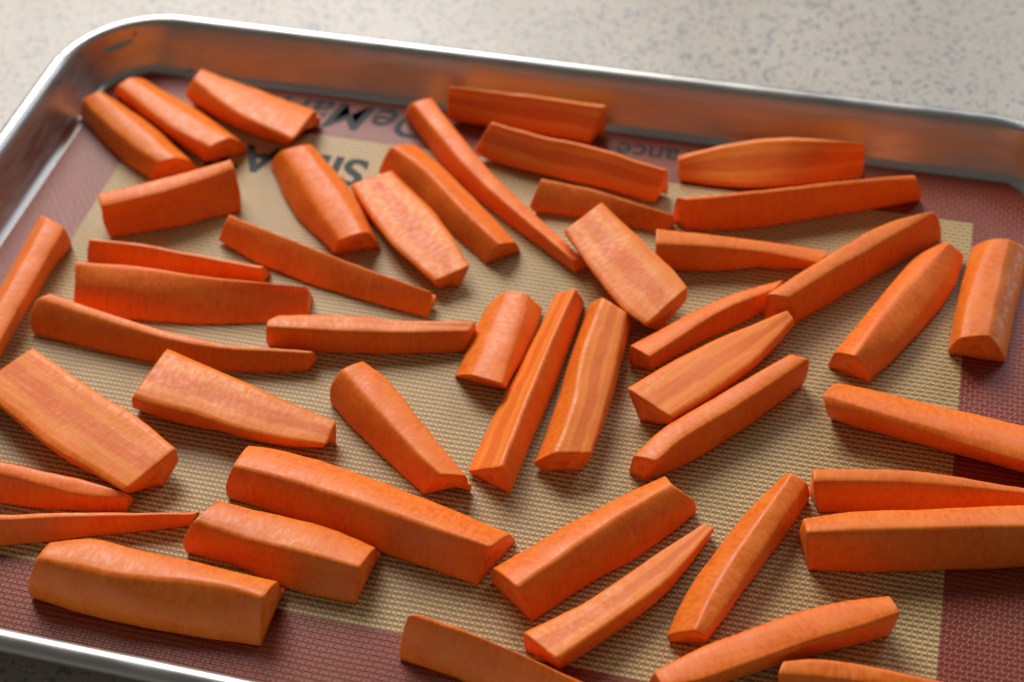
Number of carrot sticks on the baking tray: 47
